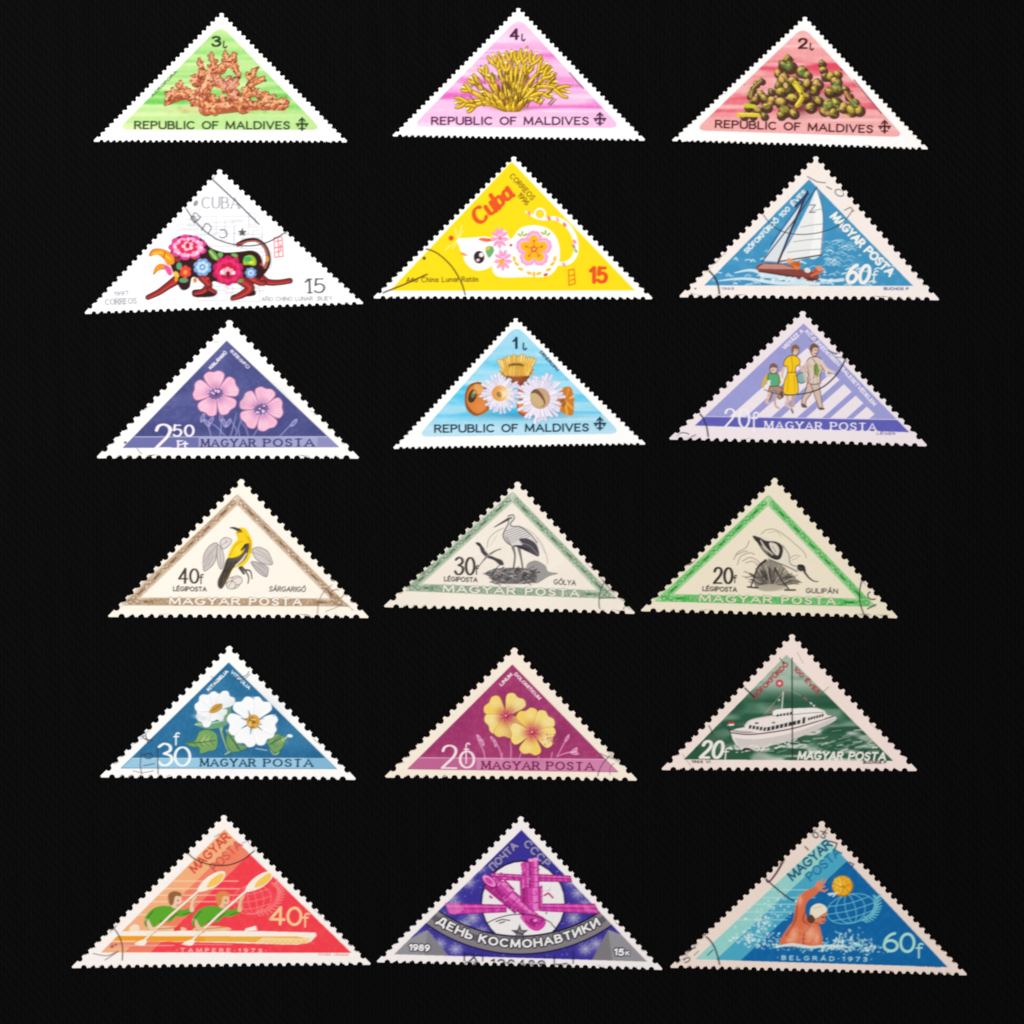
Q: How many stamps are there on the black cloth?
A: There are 18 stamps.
